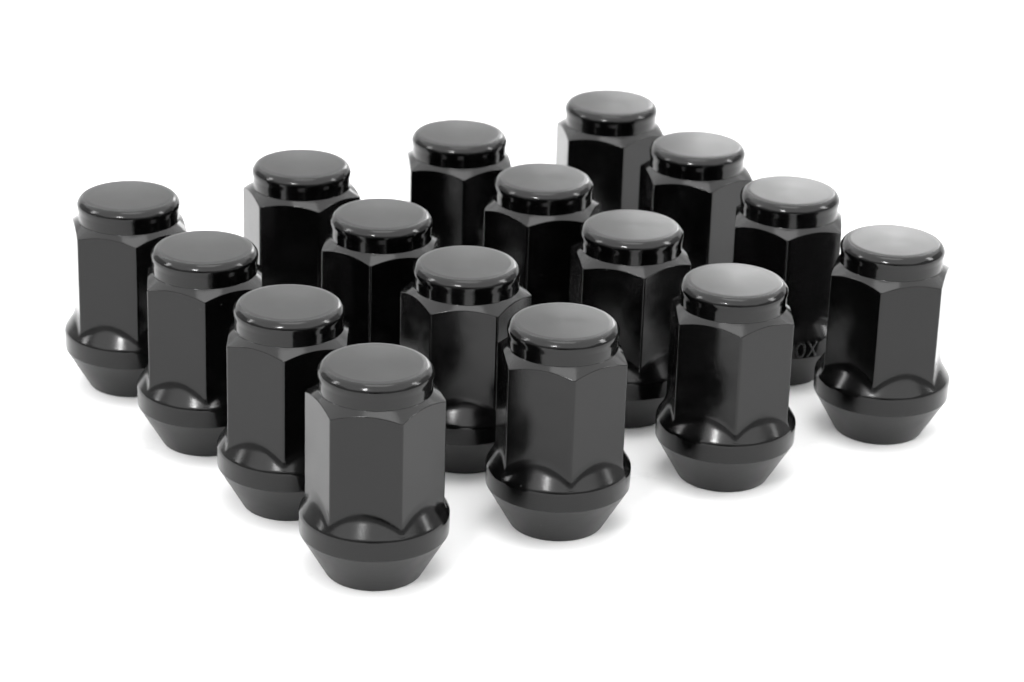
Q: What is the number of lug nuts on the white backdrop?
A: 16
